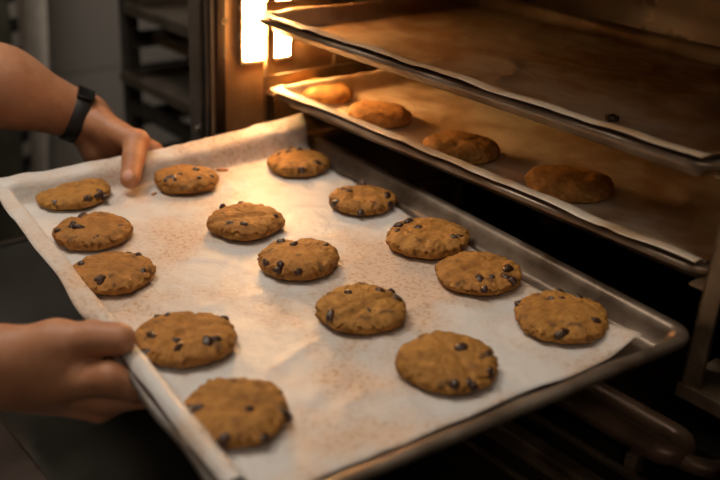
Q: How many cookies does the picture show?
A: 19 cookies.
